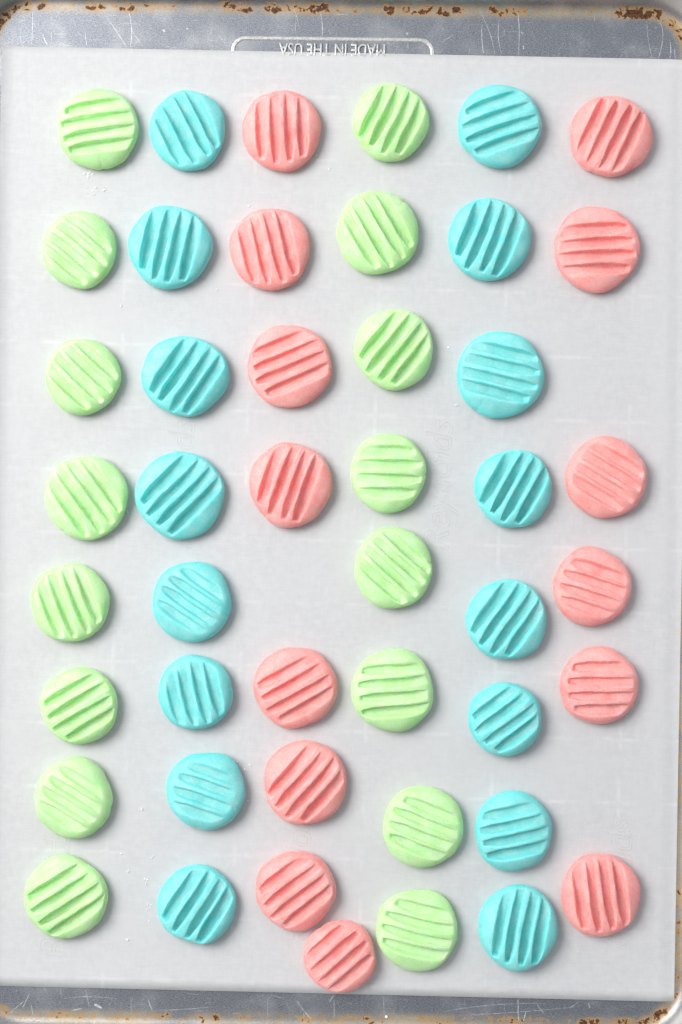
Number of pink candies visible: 14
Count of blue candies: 16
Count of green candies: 16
